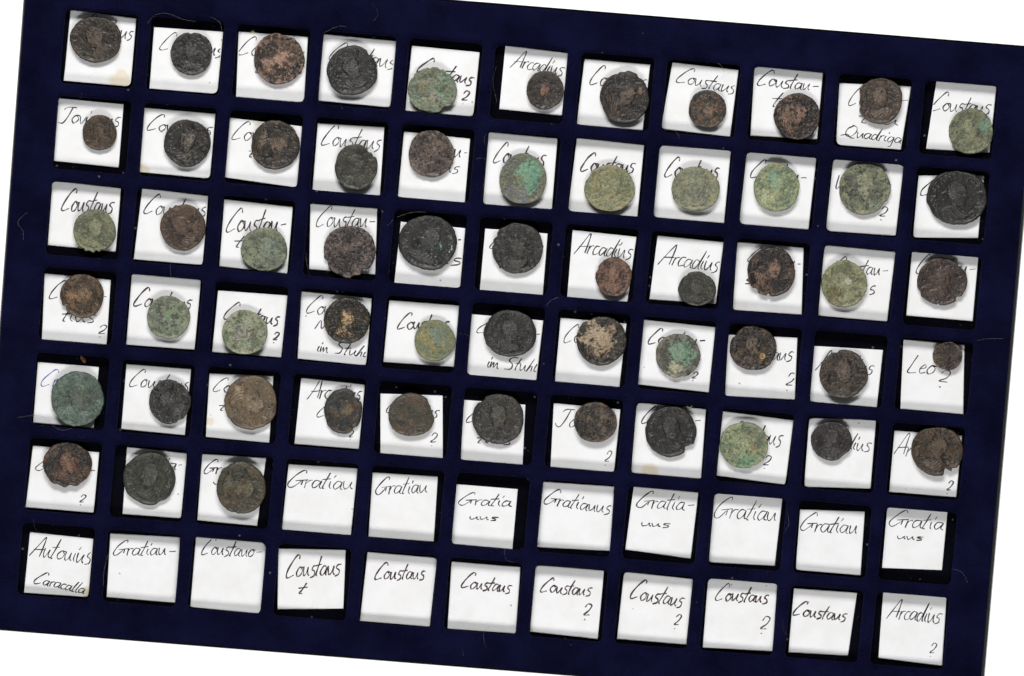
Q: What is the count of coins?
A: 58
